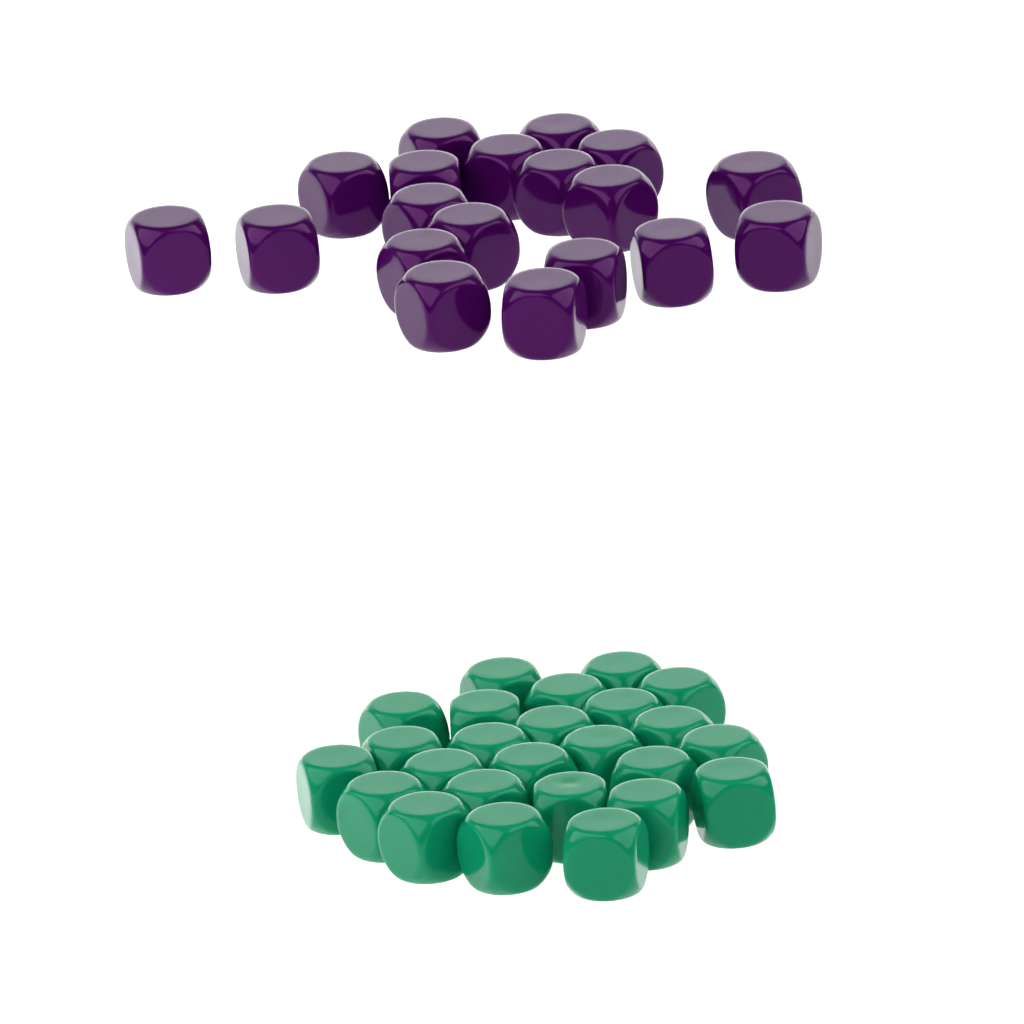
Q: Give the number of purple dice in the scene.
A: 19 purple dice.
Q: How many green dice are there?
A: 25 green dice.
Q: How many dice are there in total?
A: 44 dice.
